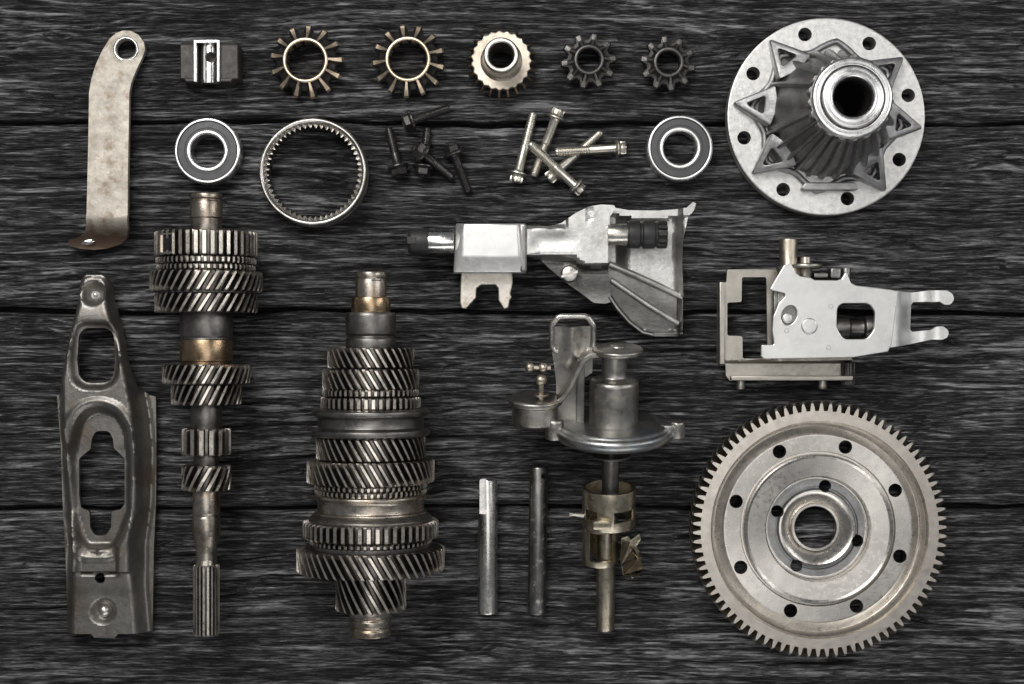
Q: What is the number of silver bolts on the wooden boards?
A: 5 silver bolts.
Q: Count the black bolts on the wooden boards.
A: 5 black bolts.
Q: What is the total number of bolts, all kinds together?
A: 10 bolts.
